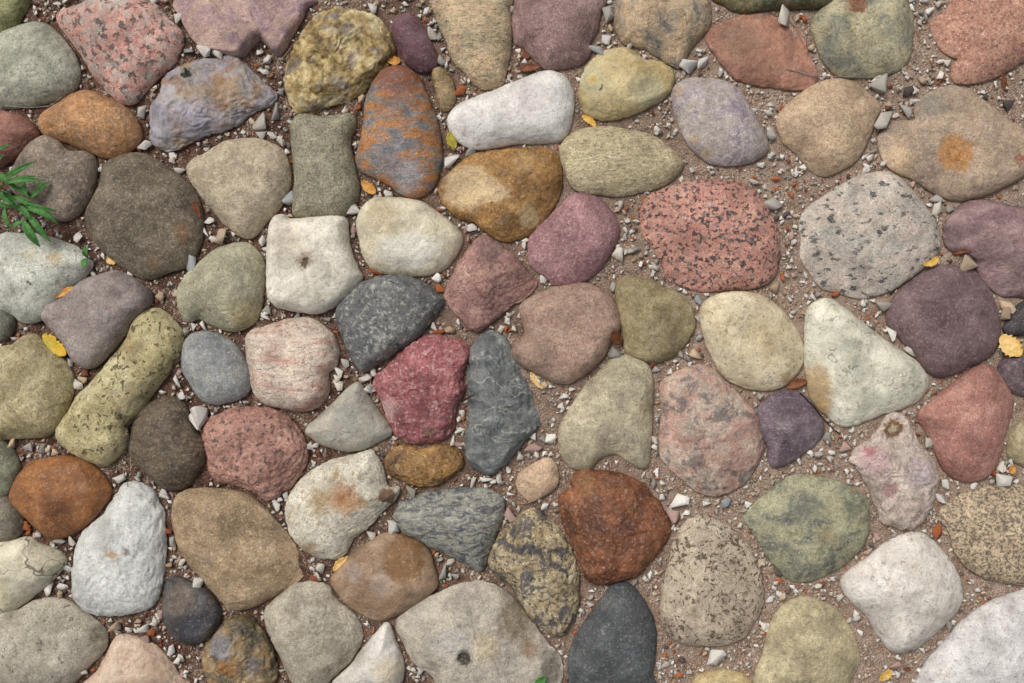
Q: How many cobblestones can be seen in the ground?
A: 91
